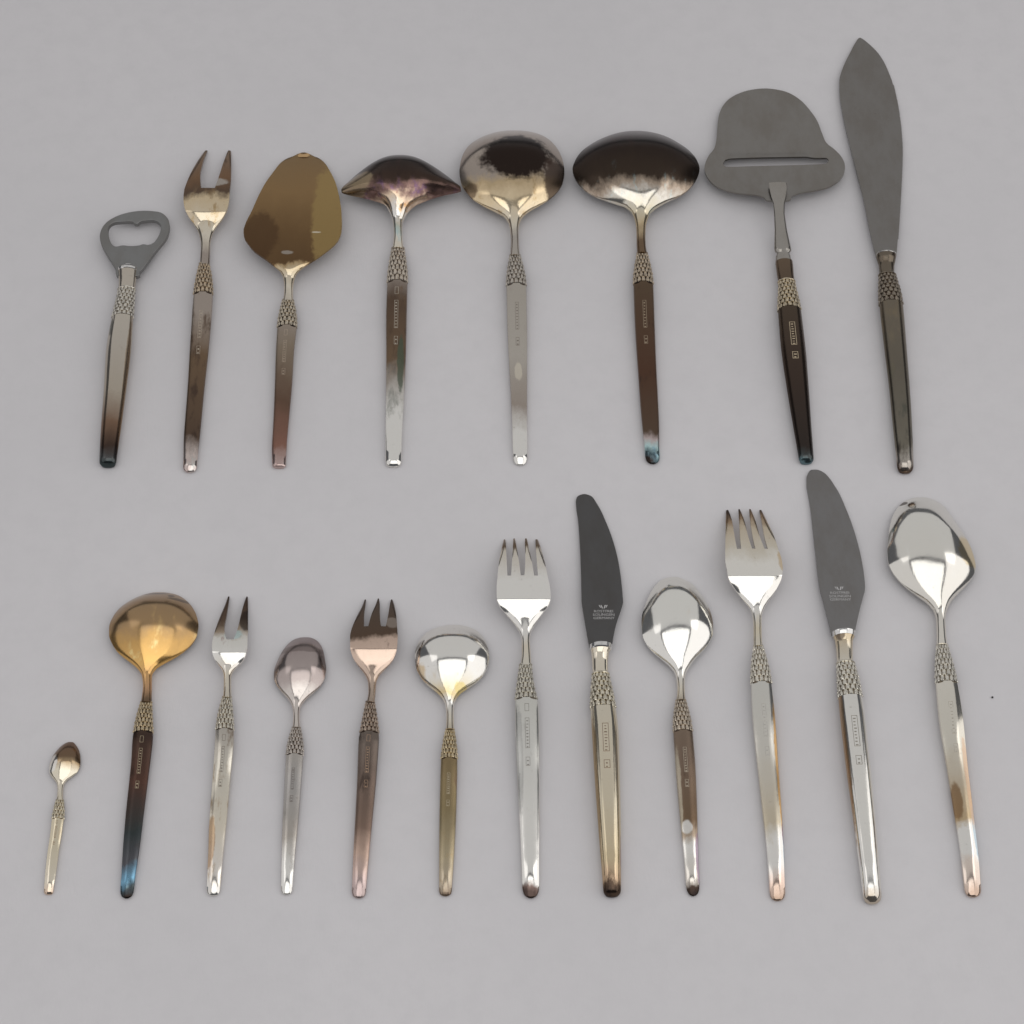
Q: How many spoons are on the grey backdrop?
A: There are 9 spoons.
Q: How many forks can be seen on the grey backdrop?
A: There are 5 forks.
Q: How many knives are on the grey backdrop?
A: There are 3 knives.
